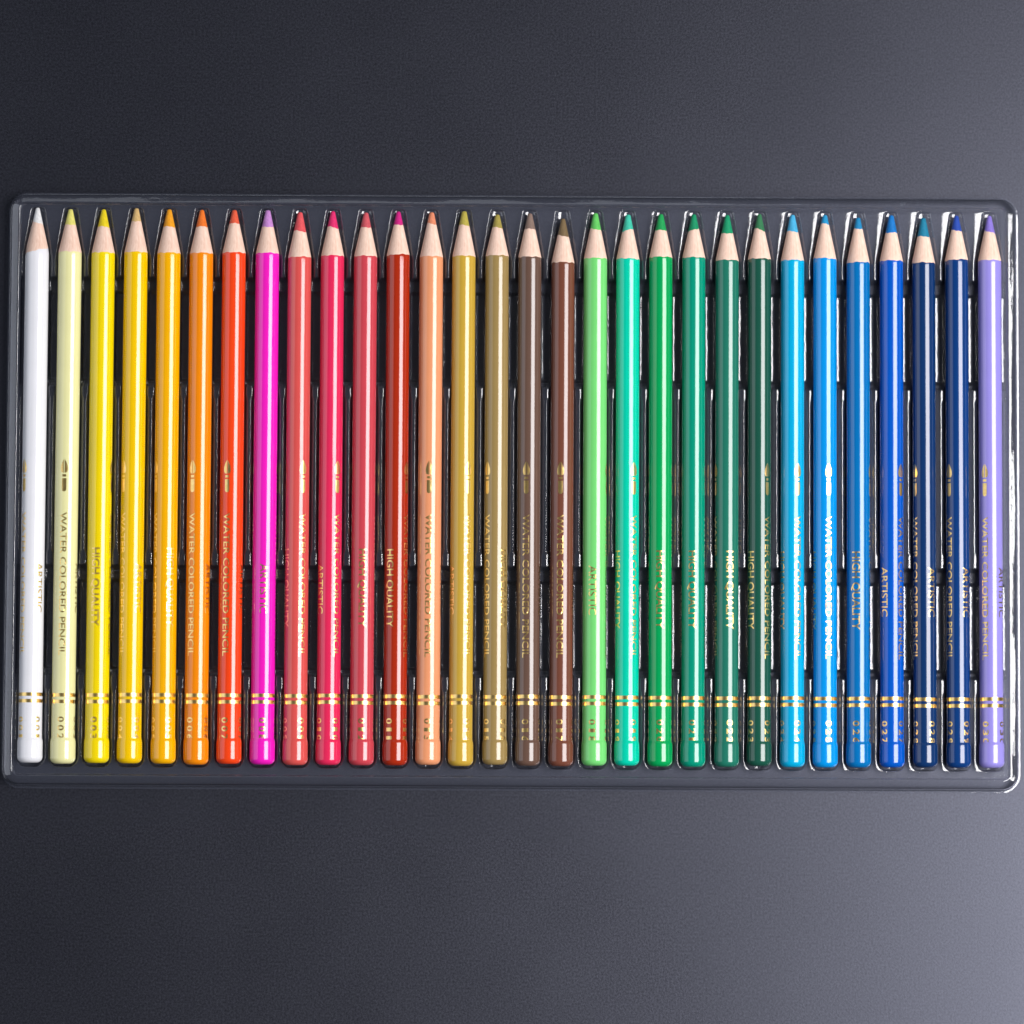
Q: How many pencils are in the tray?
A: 30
